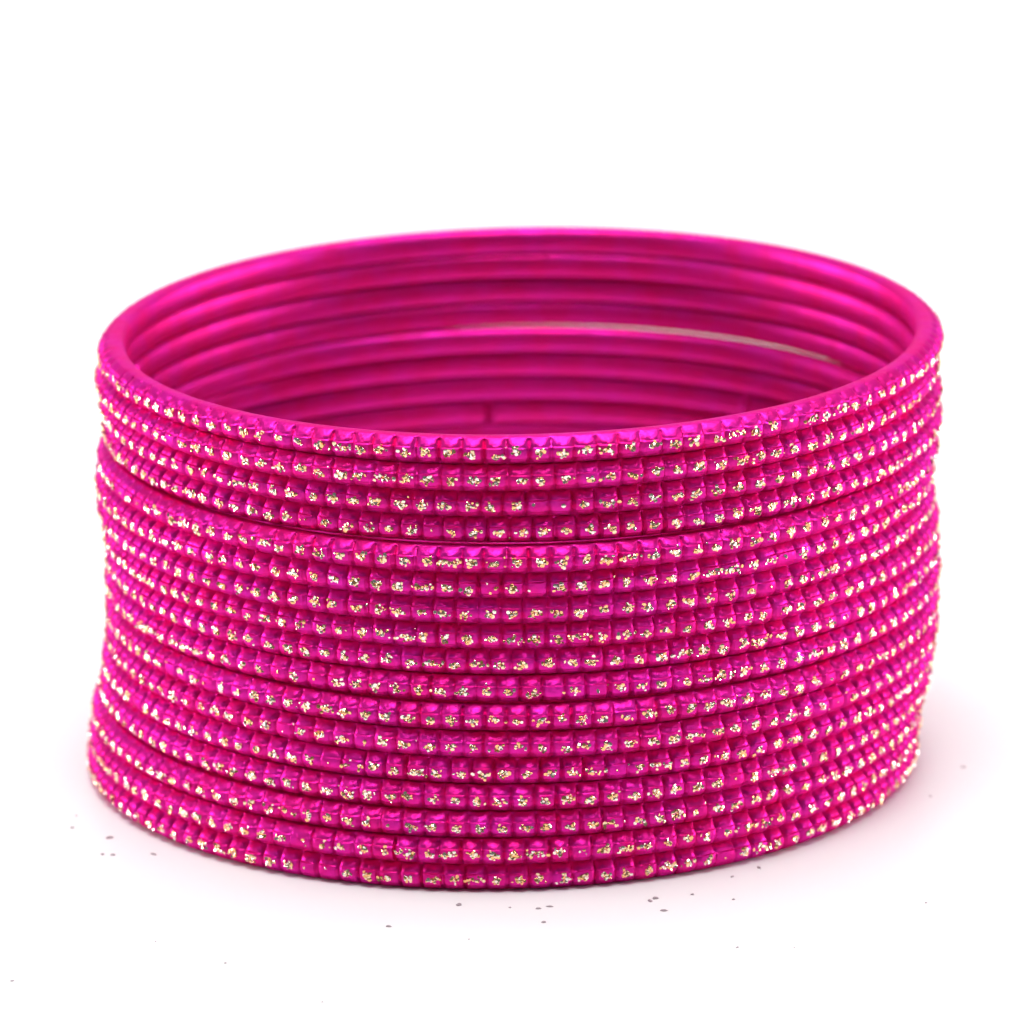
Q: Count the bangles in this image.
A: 17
